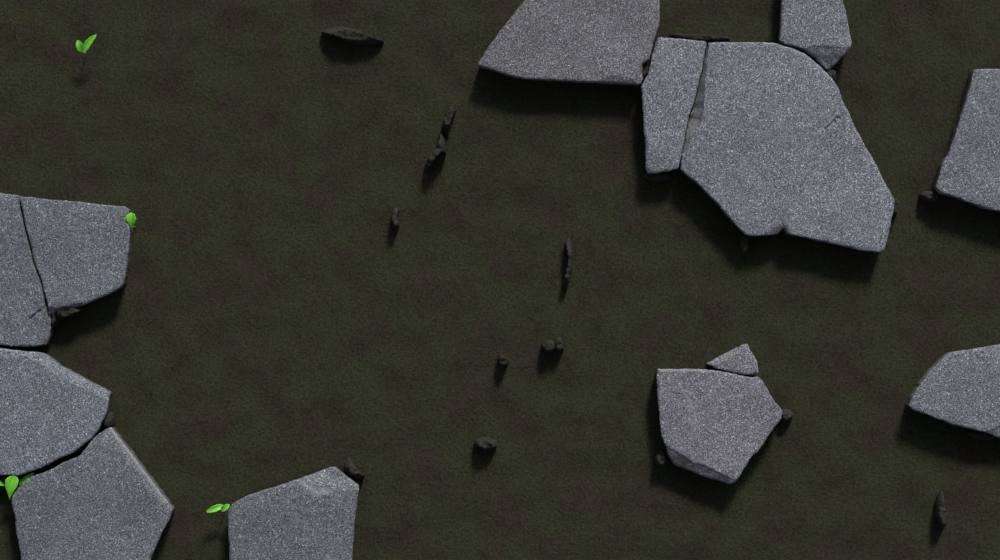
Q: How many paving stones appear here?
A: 13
